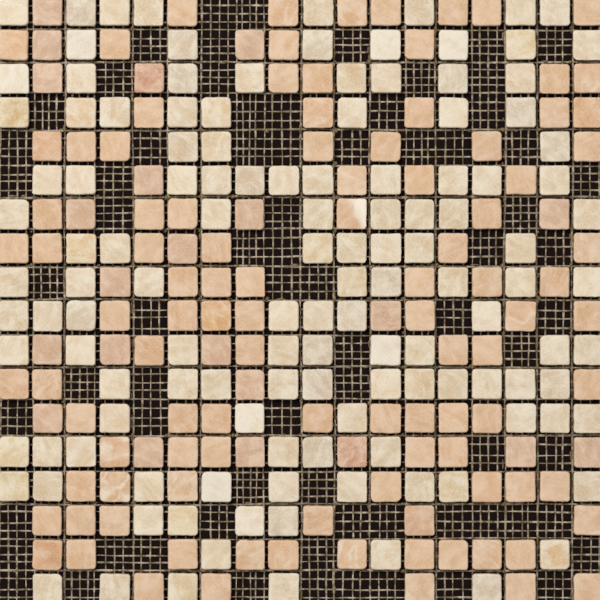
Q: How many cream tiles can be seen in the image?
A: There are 127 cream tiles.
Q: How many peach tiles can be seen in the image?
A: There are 124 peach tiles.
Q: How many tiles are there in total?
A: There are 251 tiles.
